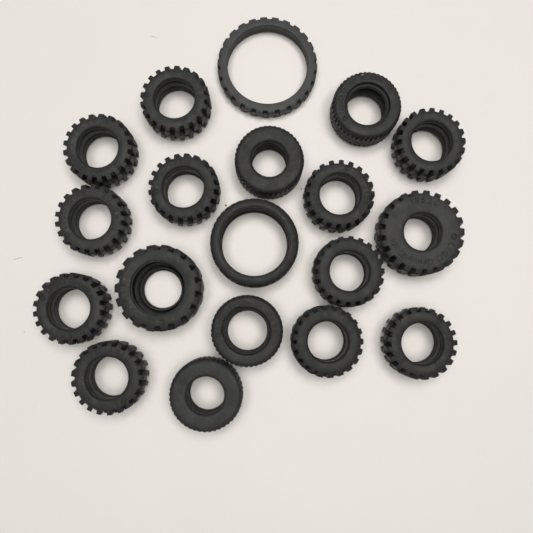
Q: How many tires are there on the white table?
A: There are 19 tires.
